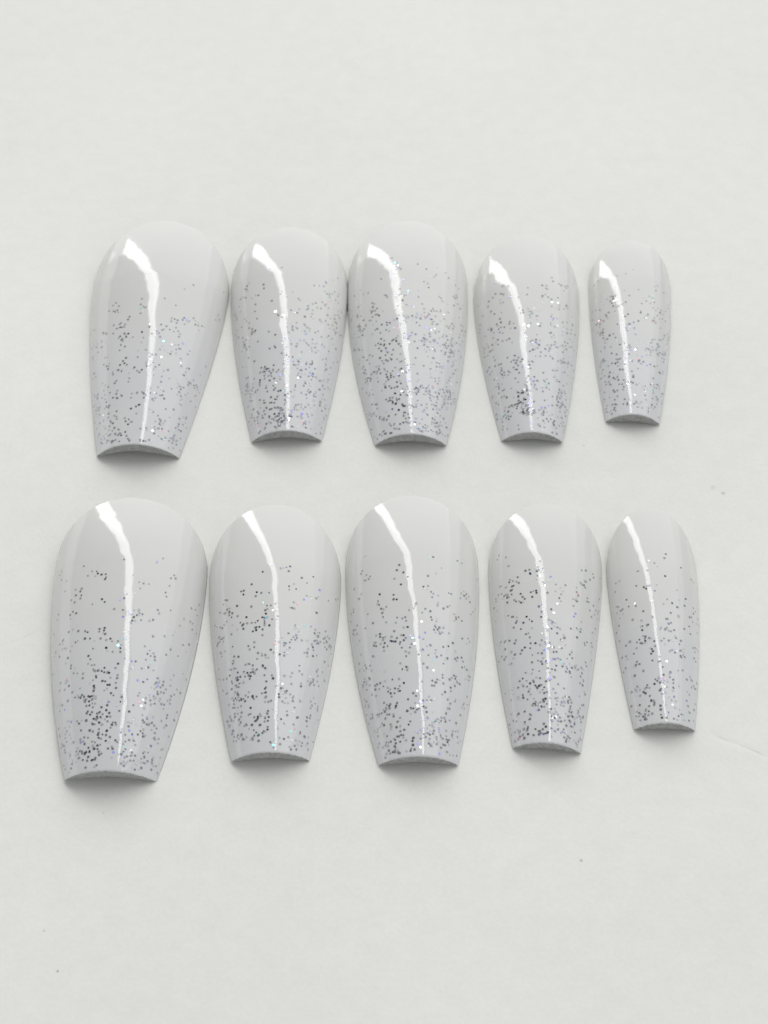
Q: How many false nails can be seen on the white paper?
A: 10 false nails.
